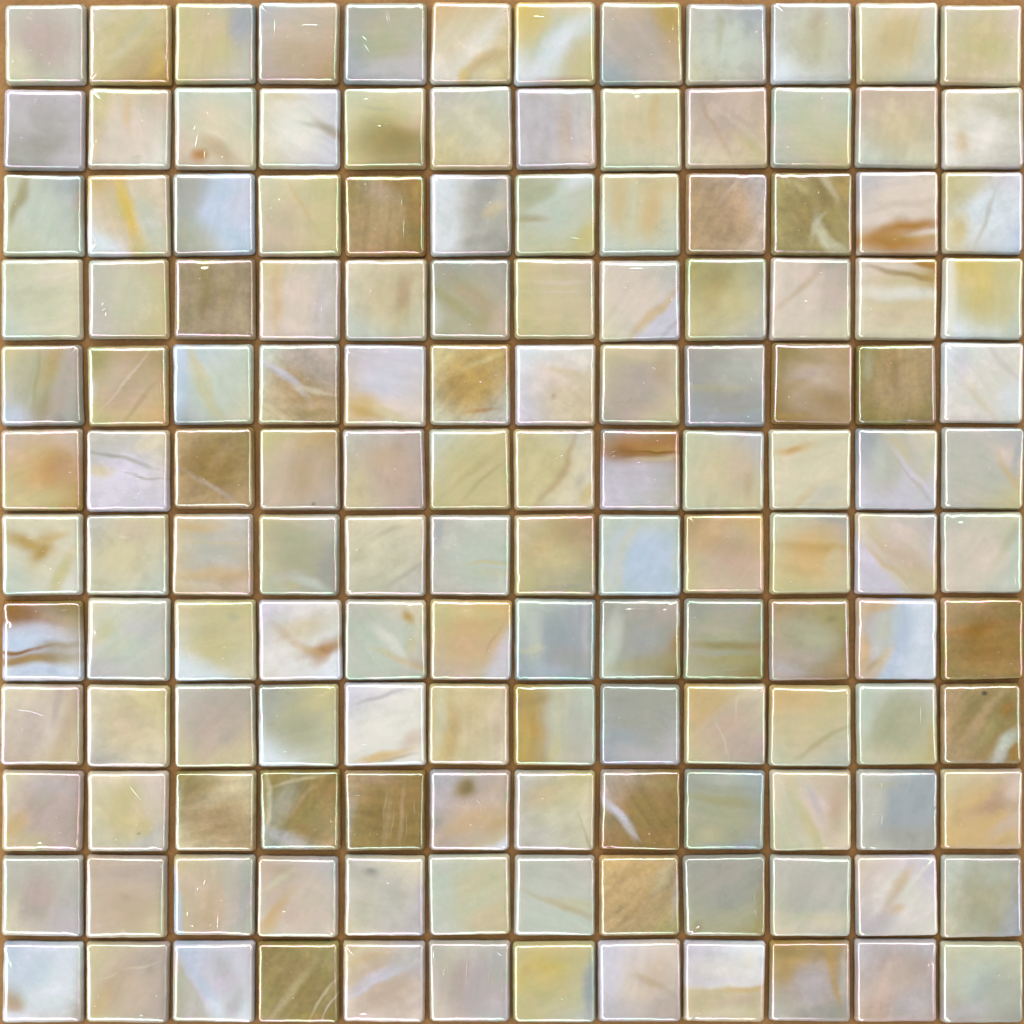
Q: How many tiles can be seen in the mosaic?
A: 144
